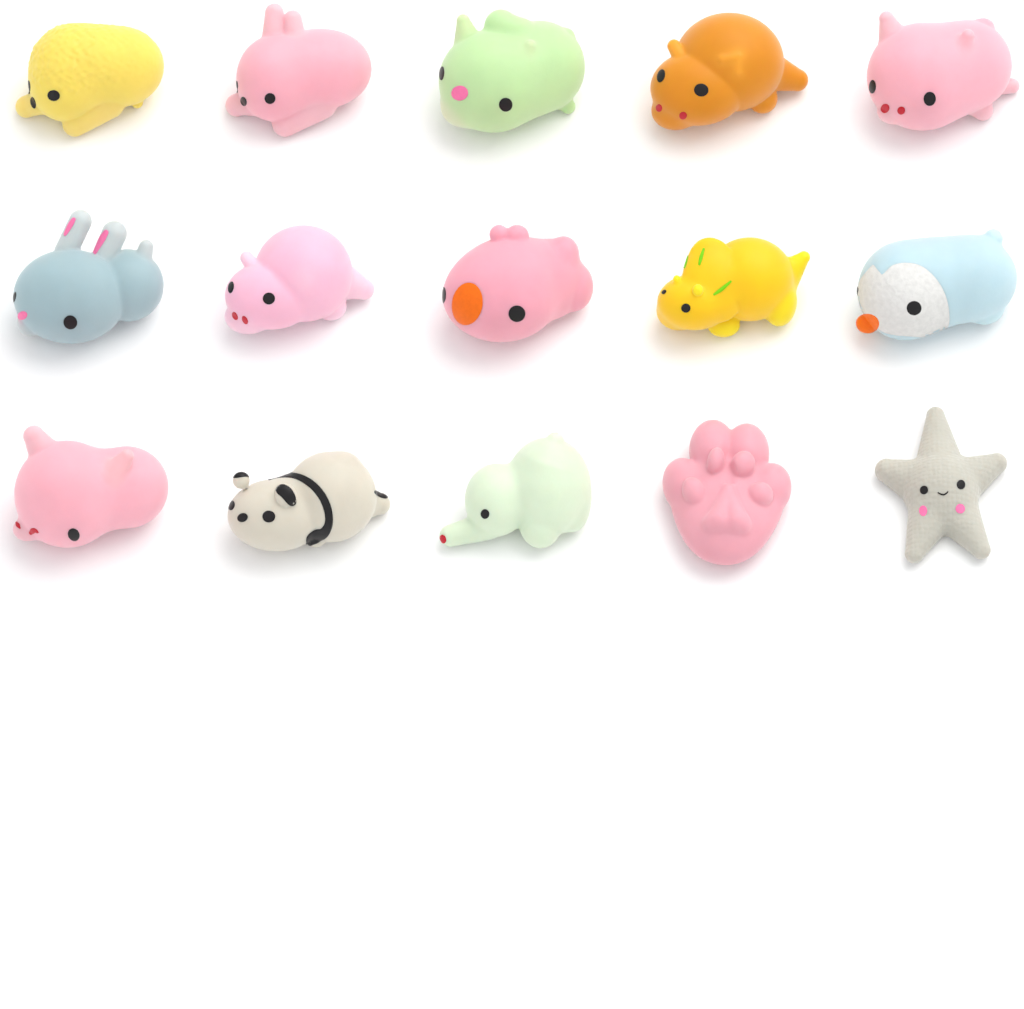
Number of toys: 15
